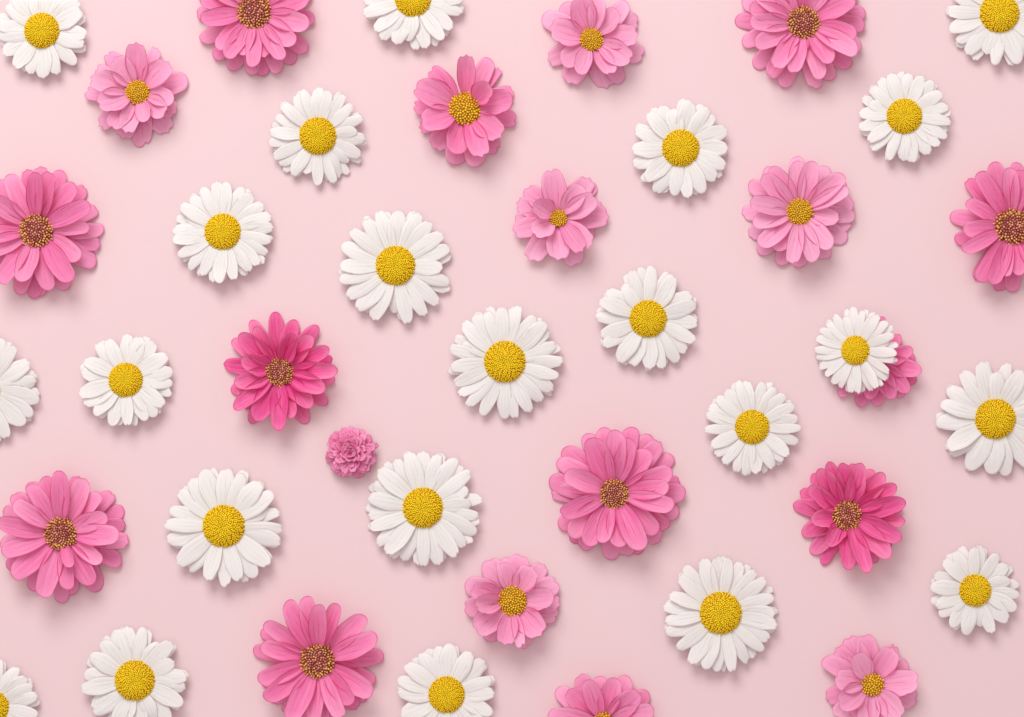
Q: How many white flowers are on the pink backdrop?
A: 22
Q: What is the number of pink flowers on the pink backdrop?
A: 19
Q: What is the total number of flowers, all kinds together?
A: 41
